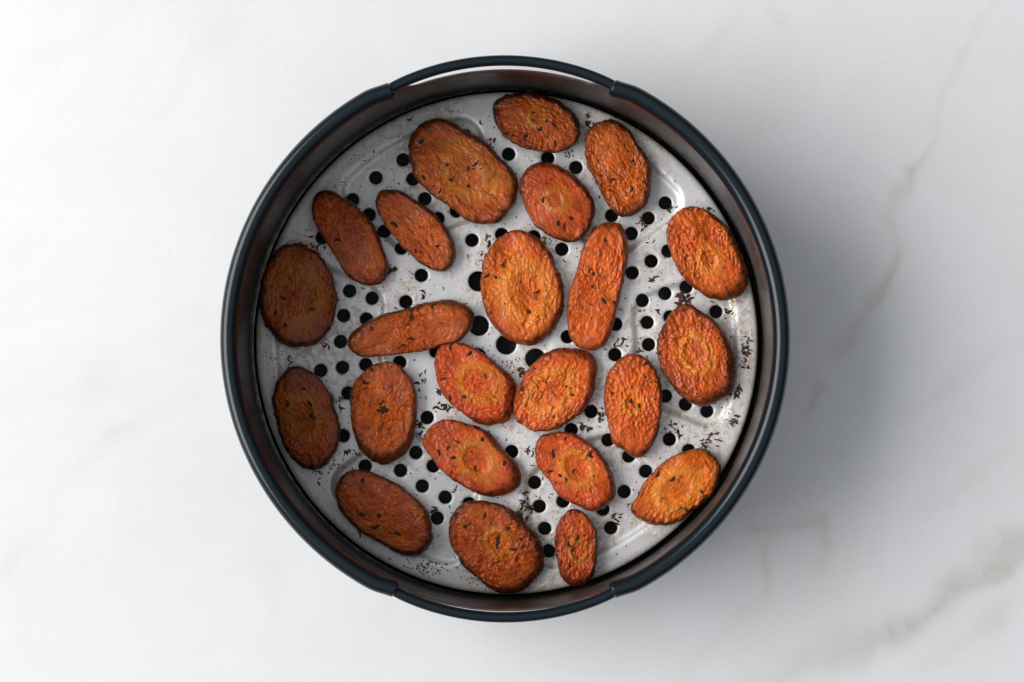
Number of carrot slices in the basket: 23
